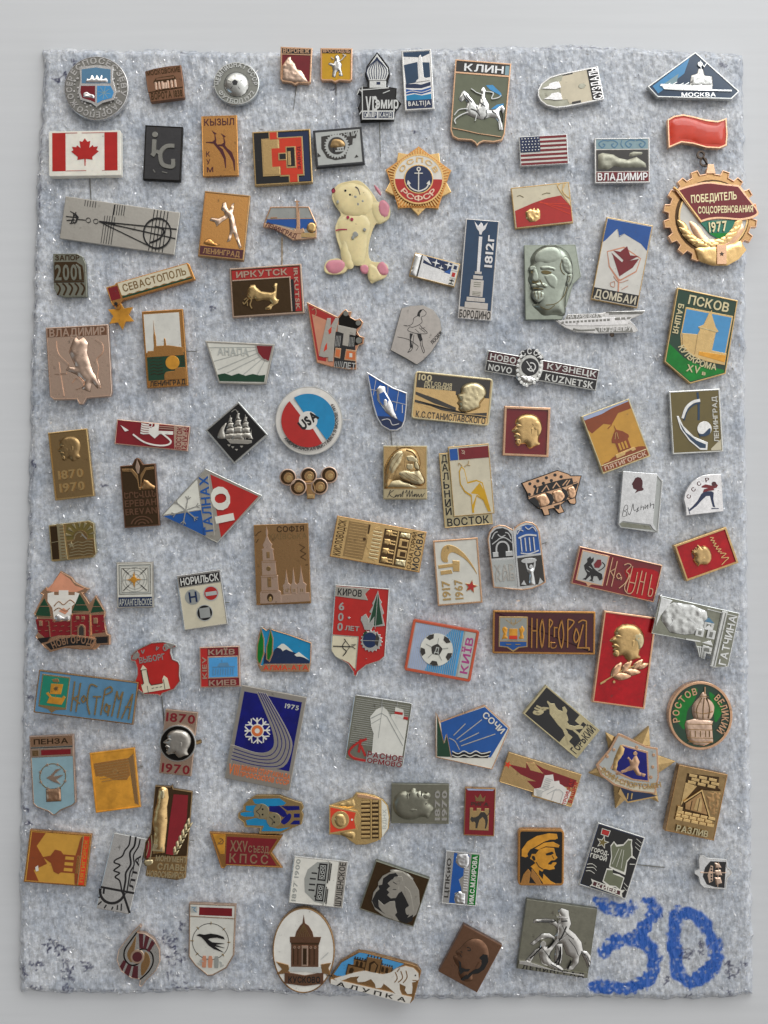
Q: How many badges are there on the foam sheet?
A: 106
